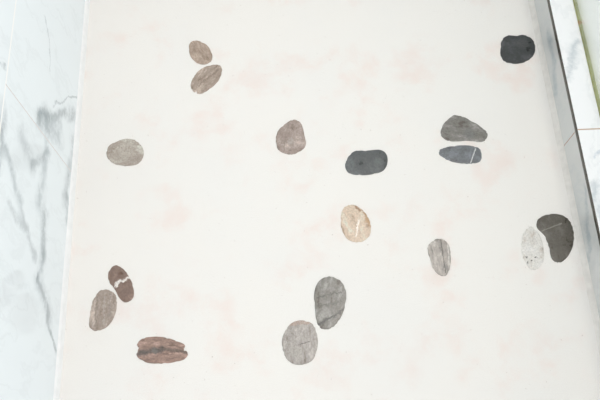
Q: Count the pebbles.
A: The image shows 17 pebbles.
